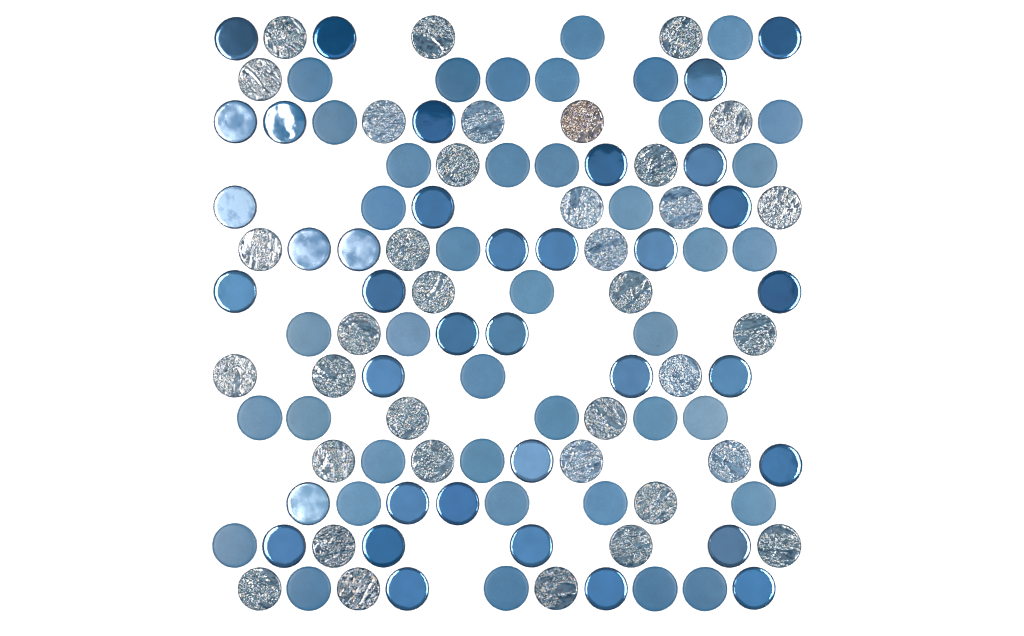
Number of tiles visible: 113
